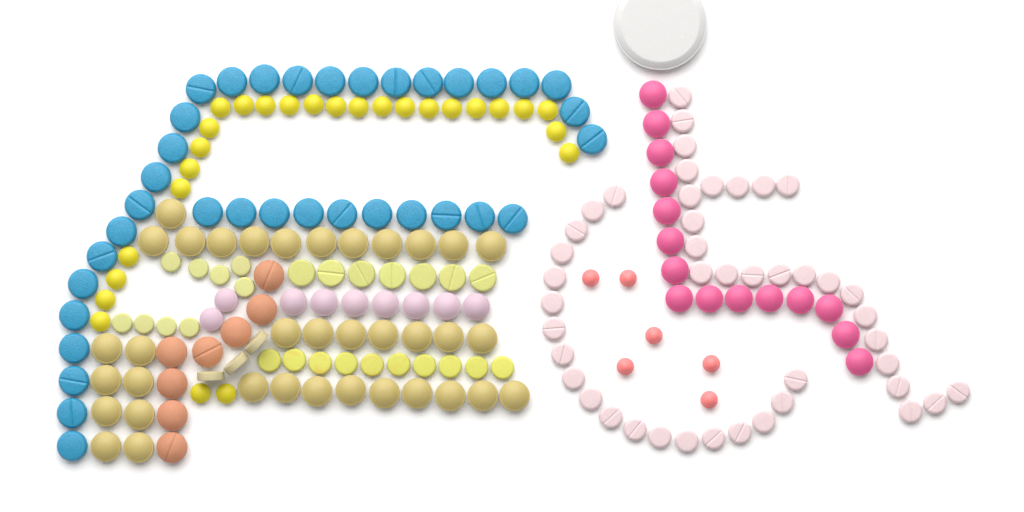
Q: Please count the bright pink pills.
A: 15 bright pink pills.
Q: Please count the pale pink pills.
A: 44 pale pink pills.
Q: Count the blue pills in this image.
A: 36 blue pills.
